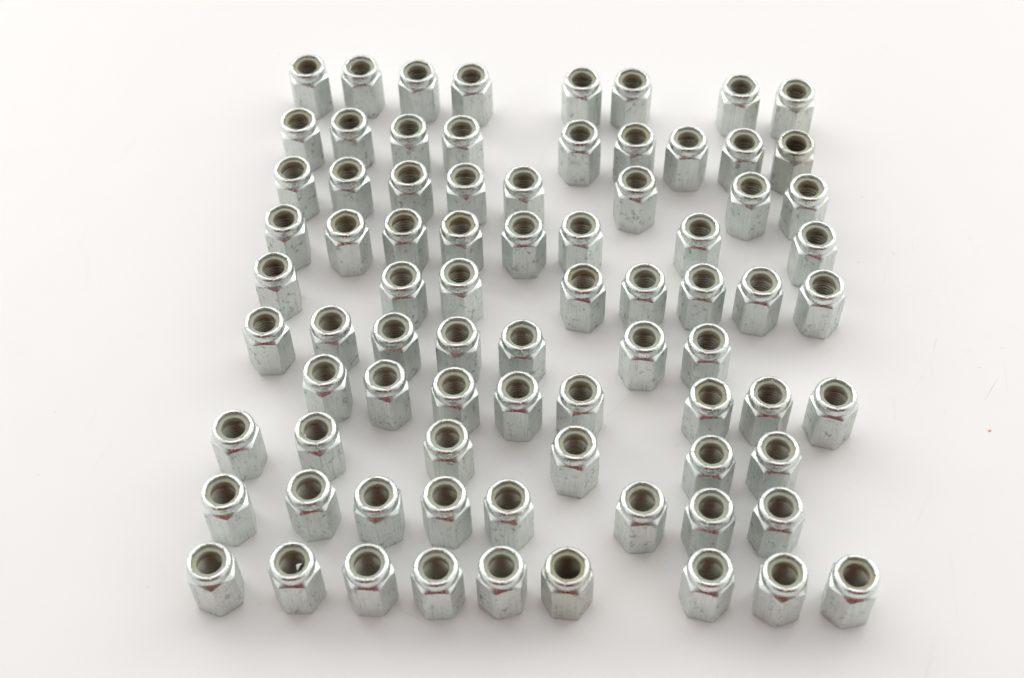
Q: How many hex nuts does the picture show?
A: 79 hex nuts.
